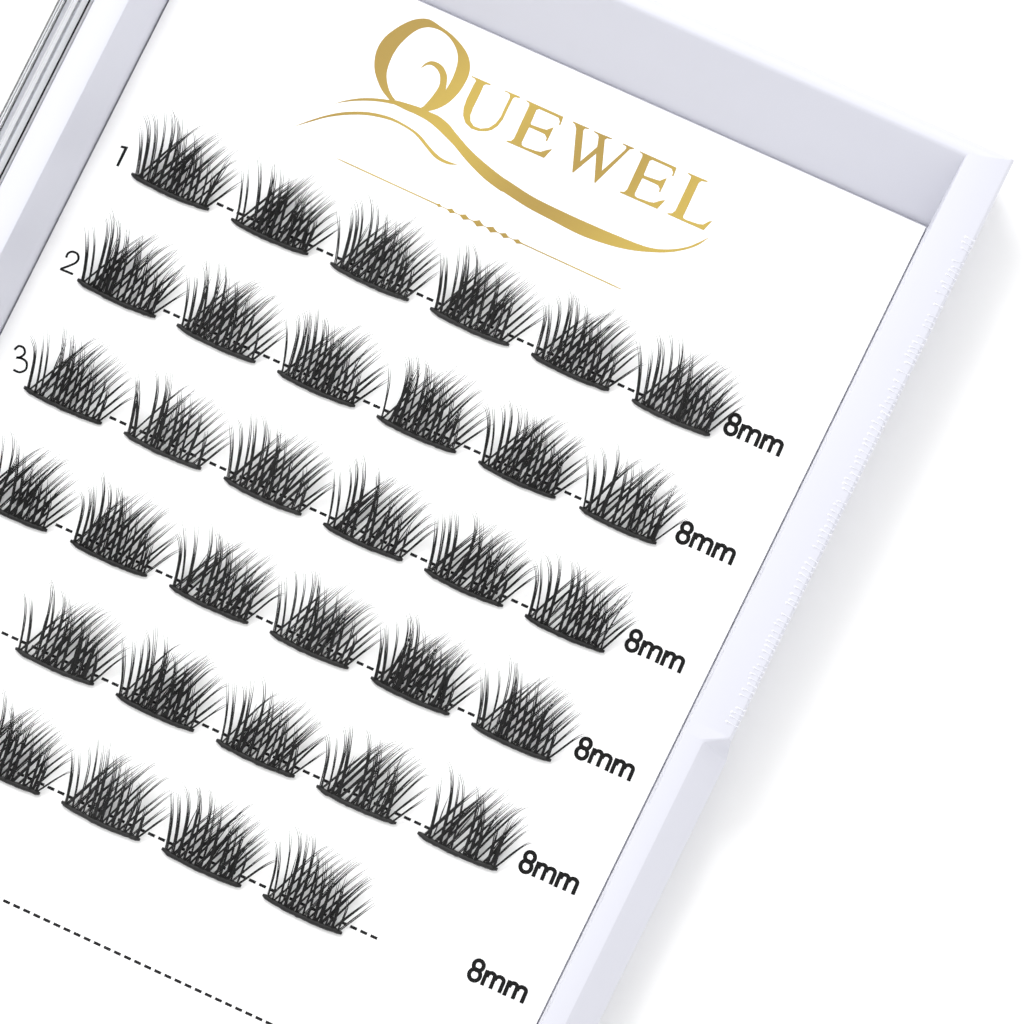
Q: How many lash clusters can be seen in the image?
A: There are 33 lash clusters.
